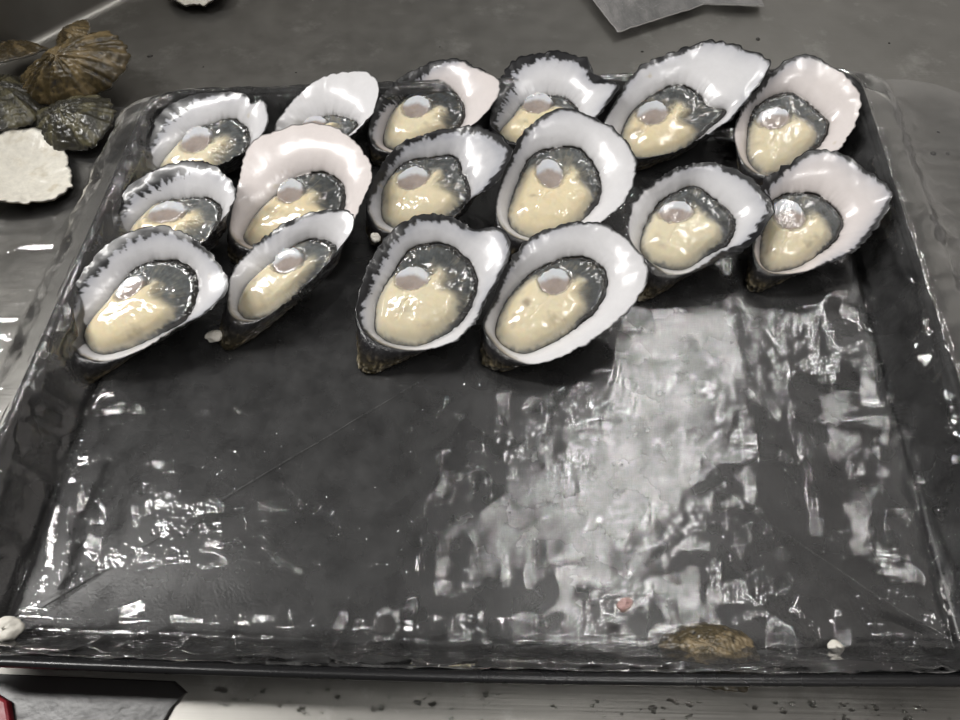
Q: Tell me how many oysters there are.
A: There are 16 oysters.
